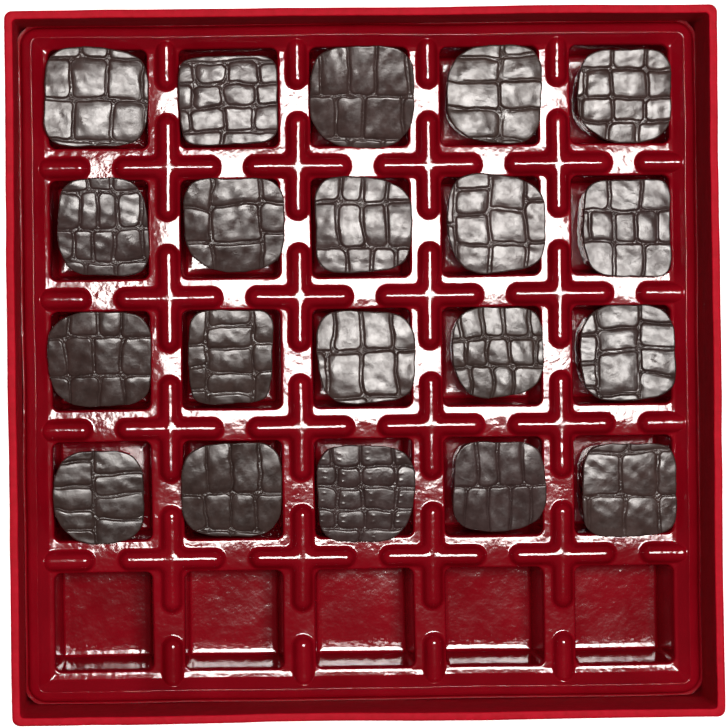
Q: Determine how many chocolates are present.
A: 20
